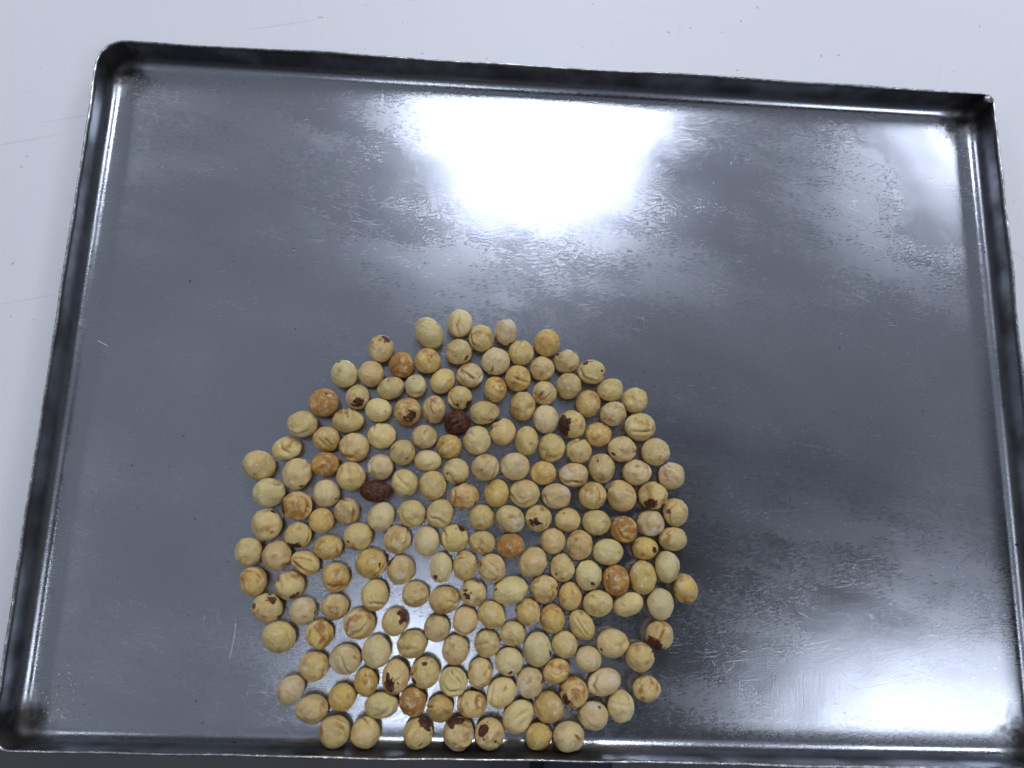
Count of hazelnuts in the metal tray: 195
